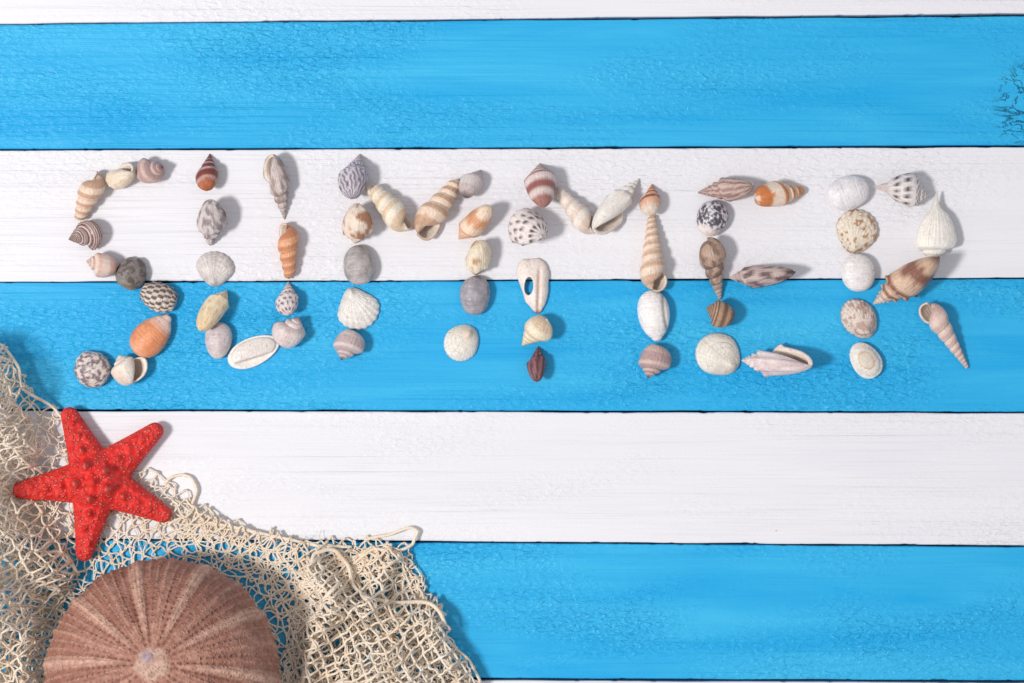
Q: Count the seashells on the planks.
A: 60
